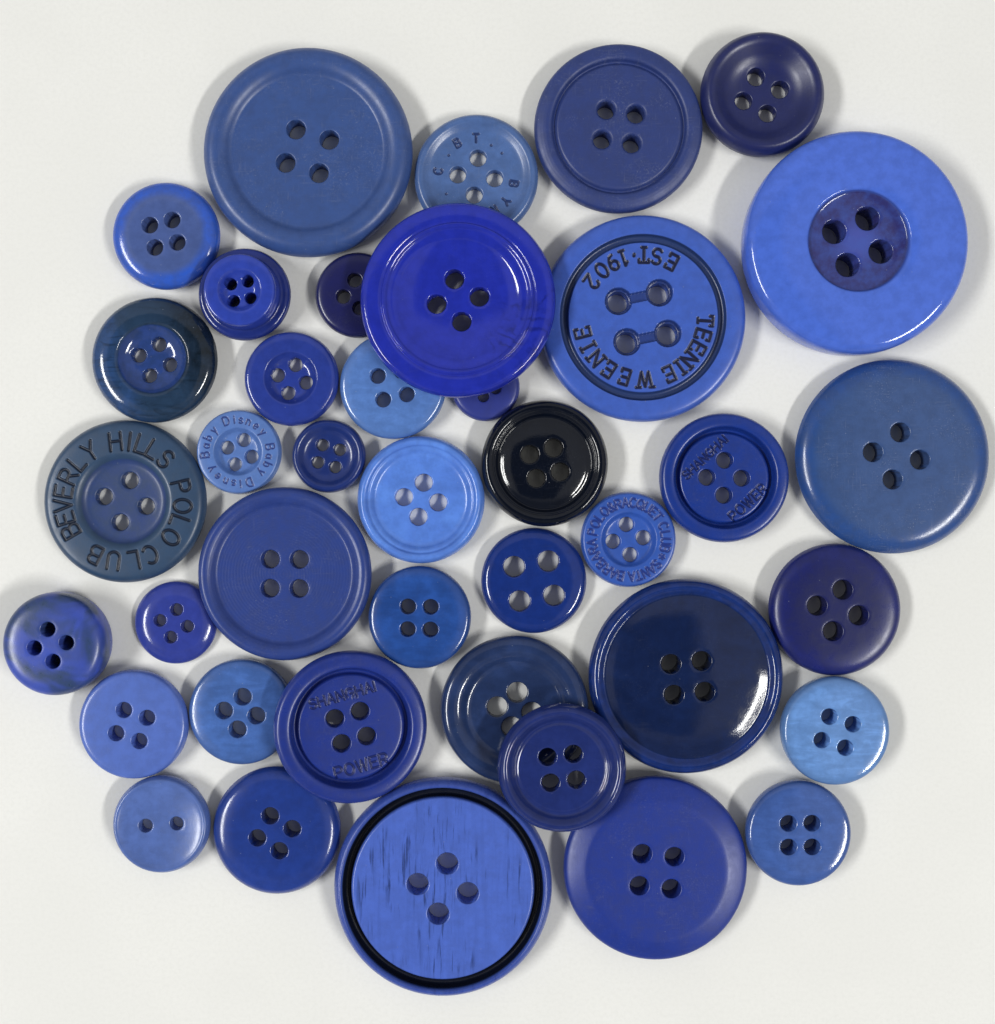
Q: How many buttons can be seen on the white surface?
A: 40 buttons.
